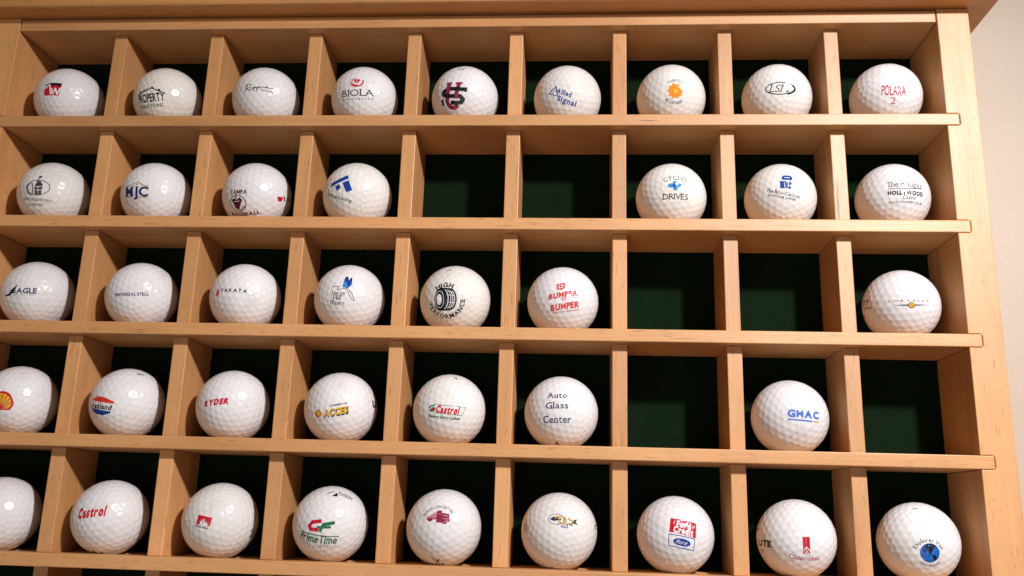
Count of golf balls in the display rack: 39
